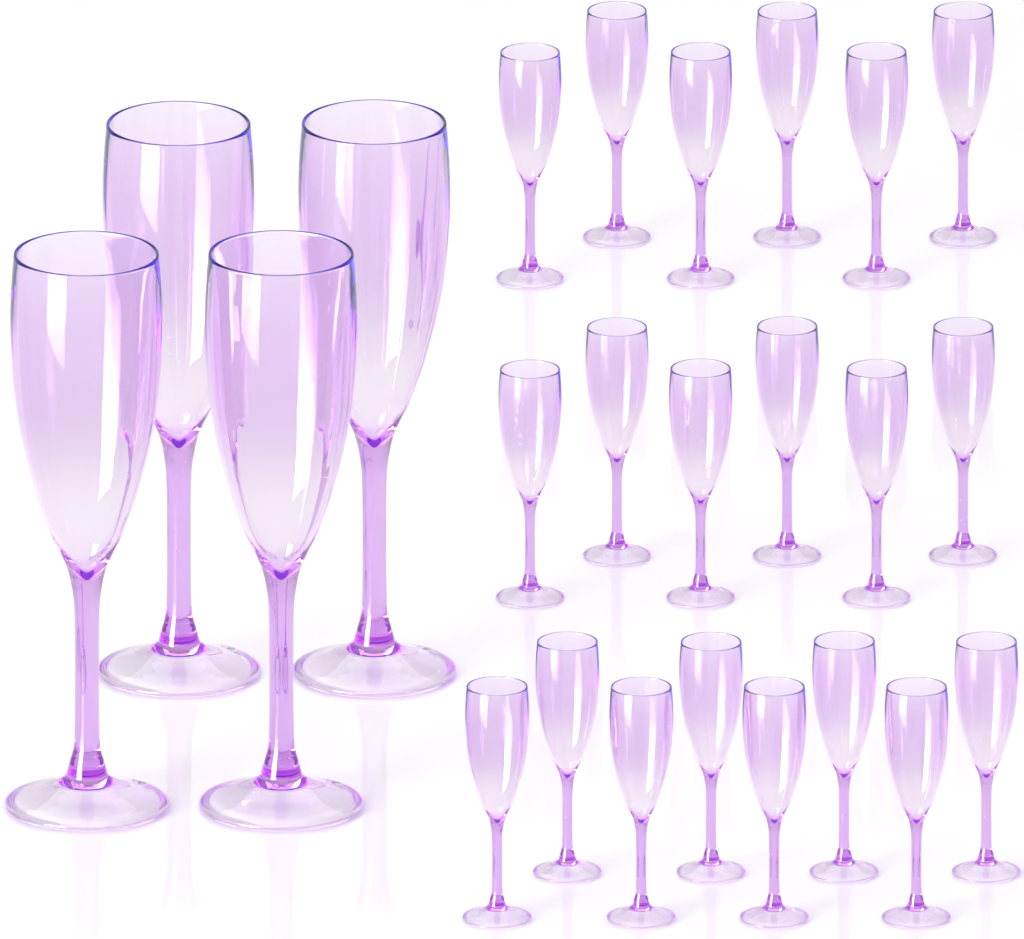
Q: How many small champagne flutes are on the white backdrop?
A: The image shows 20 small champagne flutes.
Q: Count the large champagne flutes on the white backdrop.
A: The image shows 4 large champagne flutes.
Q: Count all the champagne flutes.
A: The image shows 24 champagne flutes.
